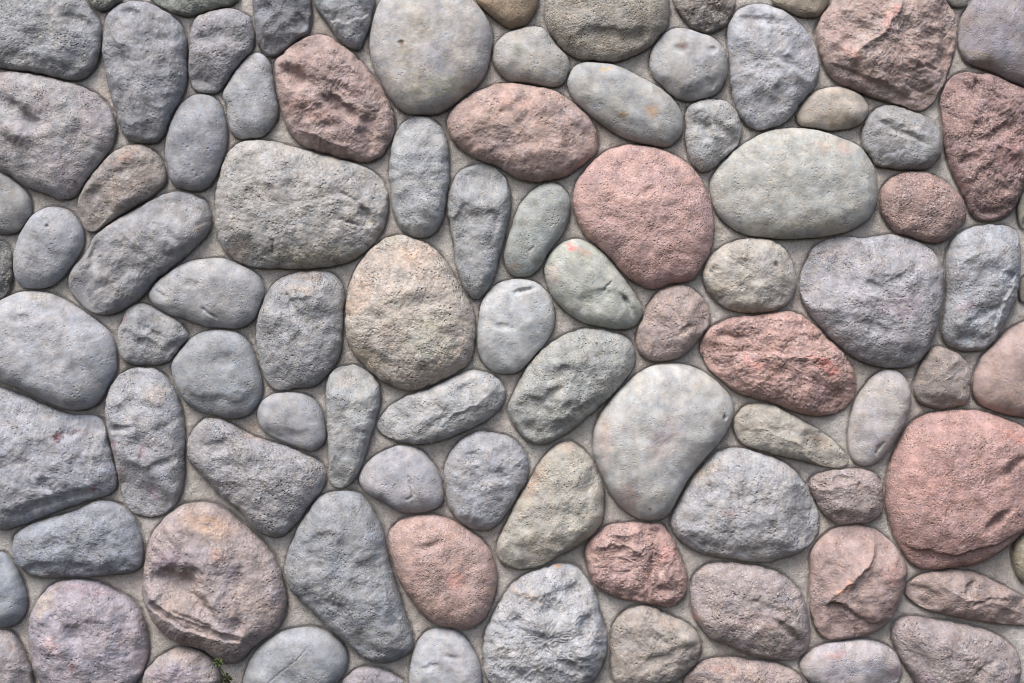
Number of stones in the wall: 94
